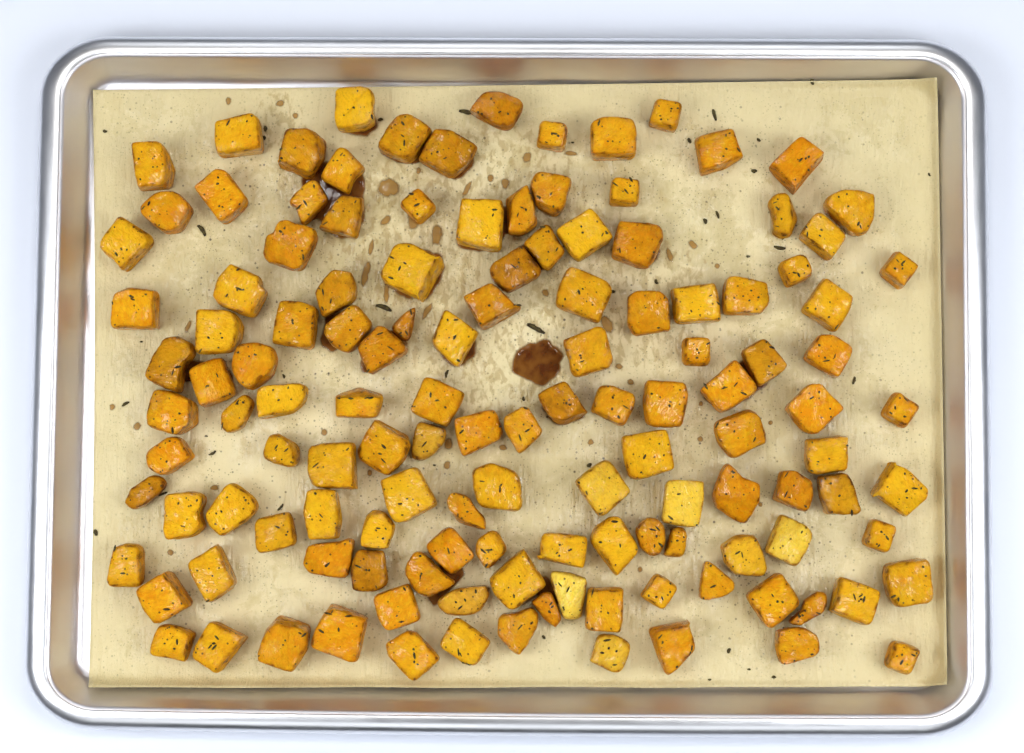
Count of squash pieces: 130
